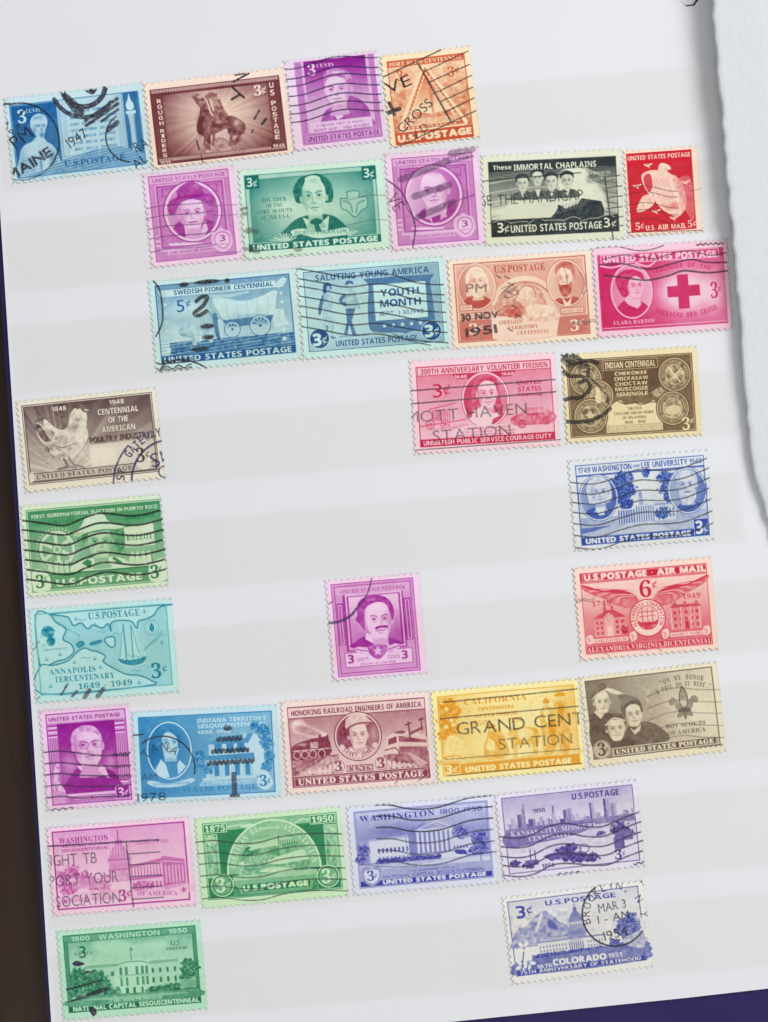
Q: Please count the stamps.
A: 32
